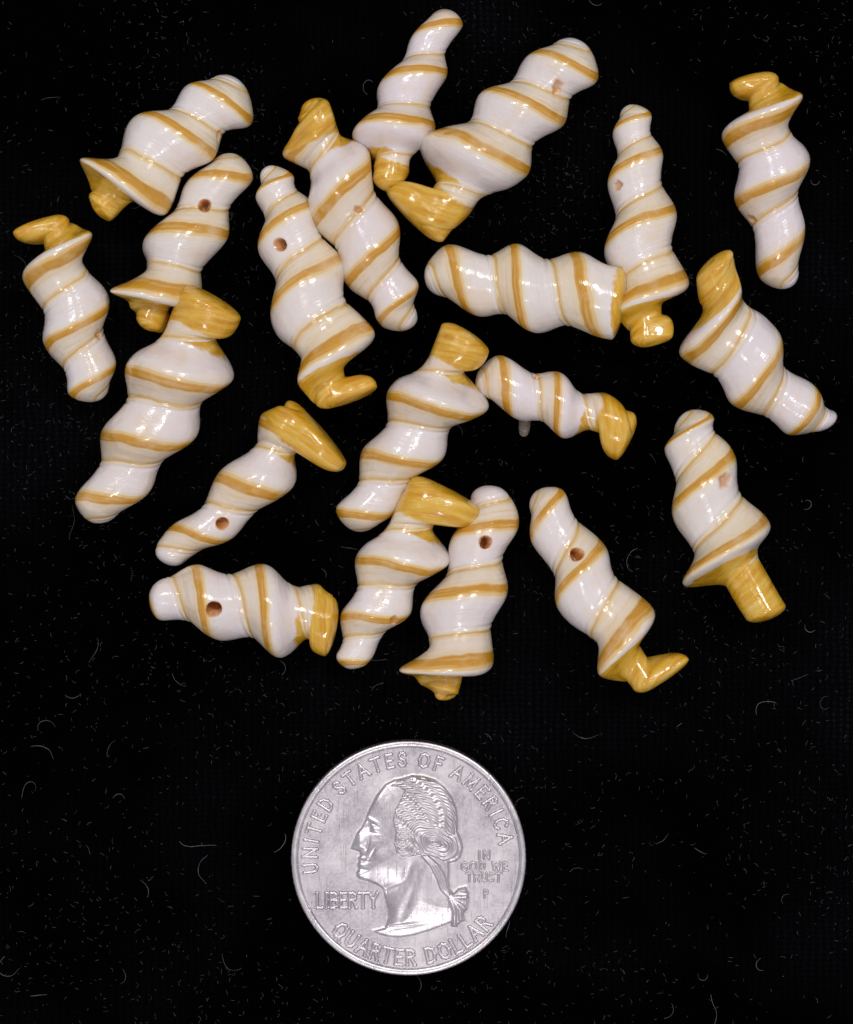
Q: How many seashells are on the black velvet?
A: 20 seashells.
